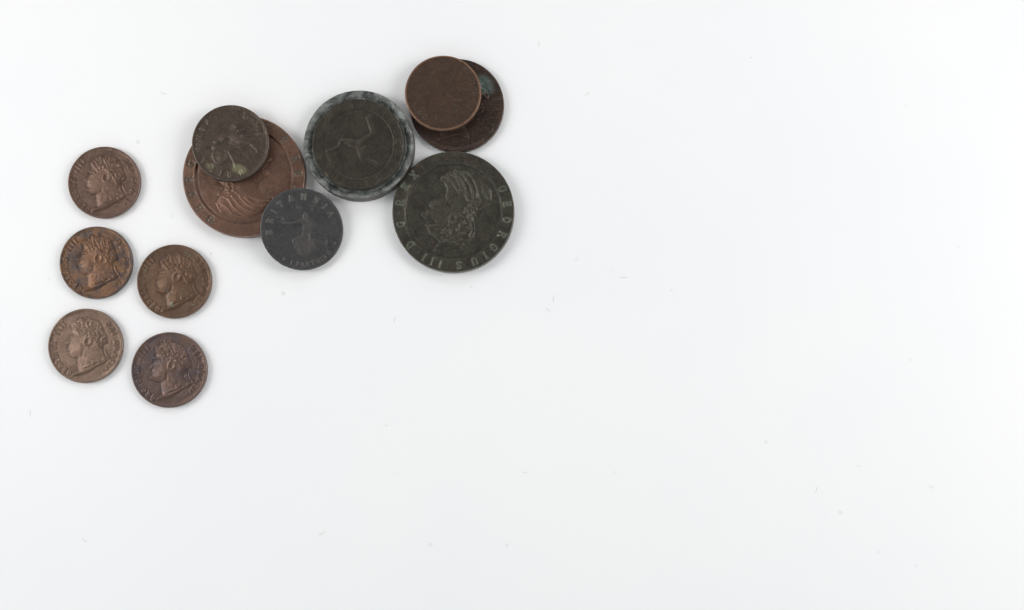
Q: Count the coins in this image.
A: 12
